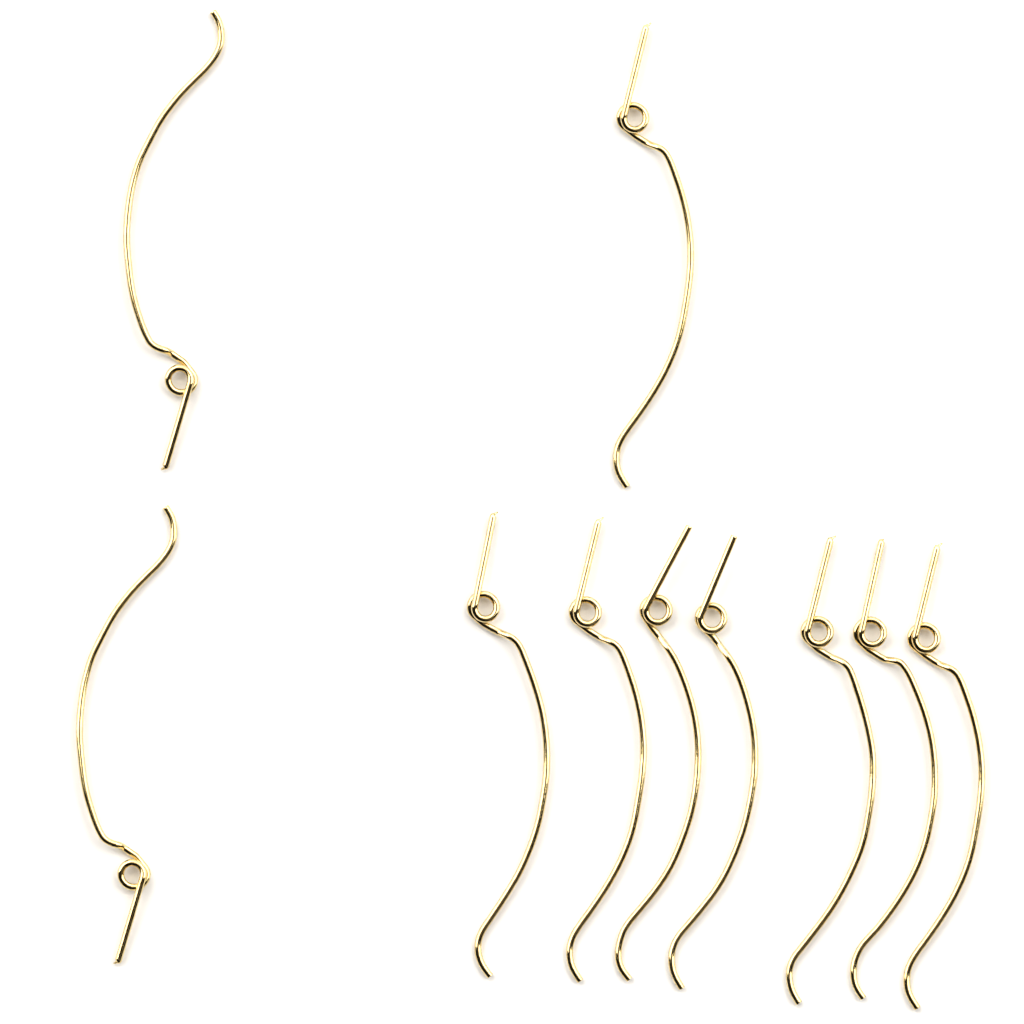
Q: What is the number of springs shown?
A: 10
